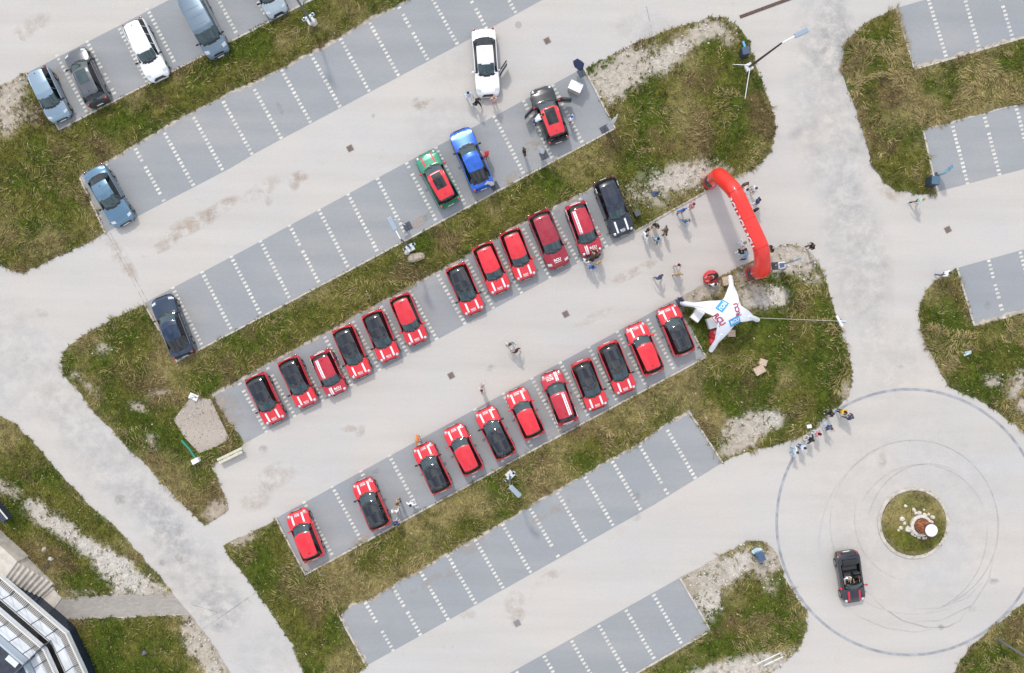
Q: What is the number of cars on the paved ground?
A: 35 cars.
